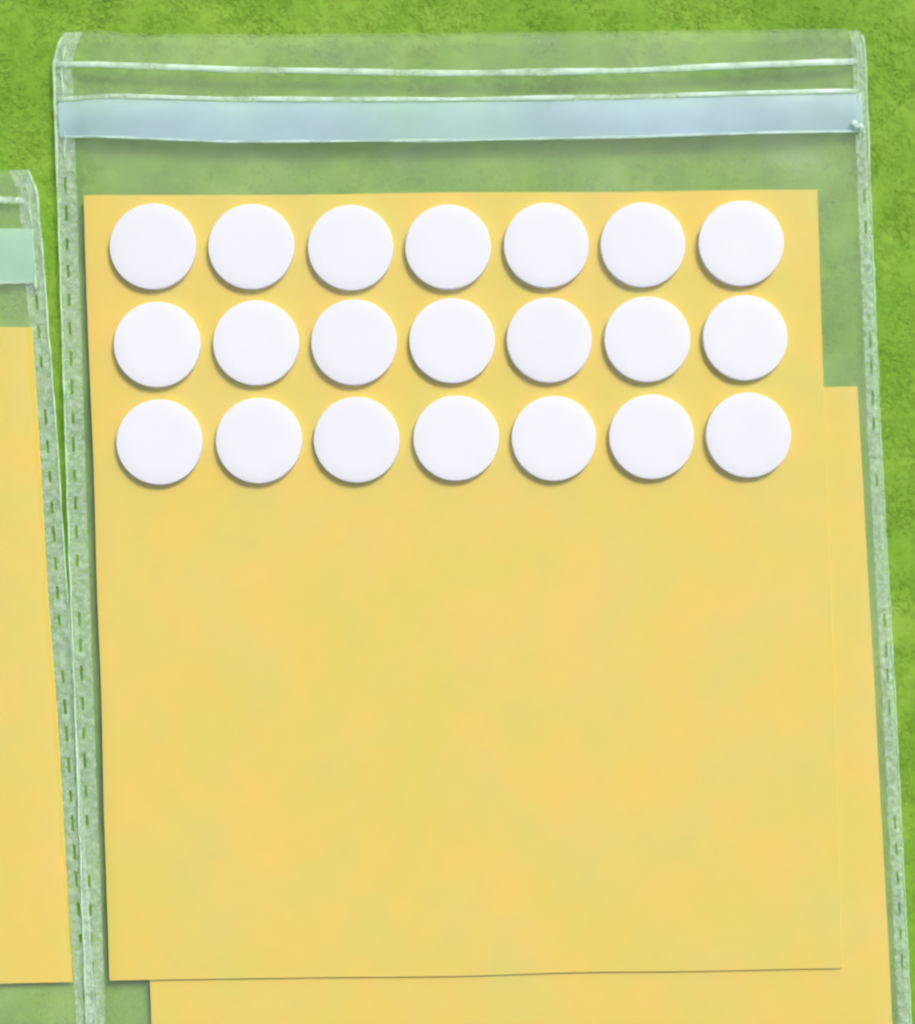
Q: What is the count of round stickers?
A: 21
